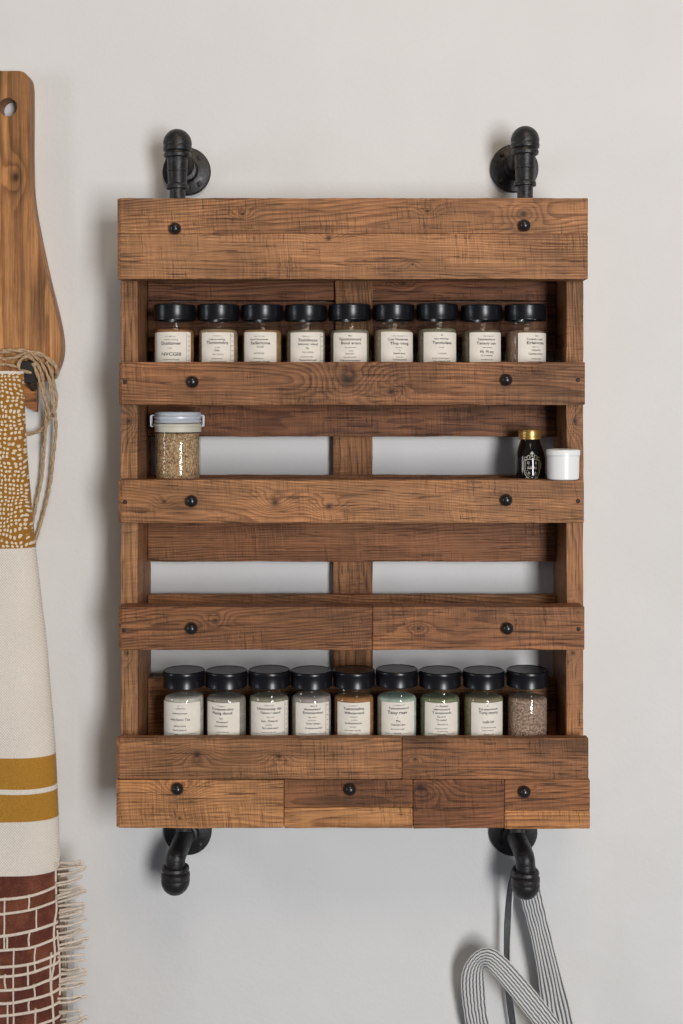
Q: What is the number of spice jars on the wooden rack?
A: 18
